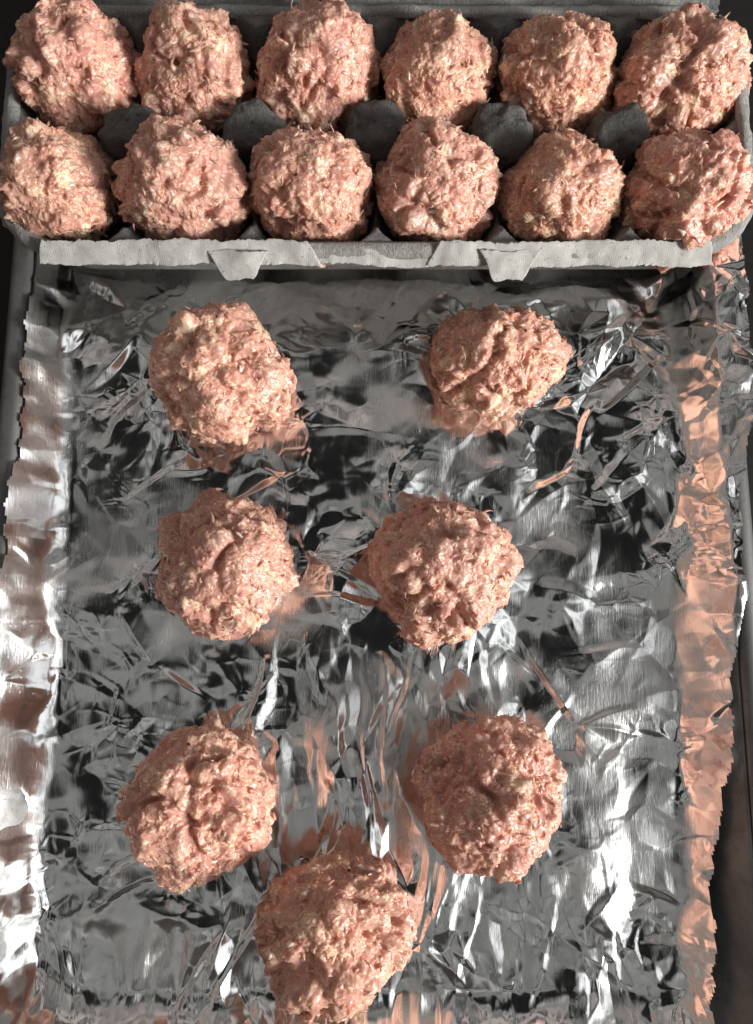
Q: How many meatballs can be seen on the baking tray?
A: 19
